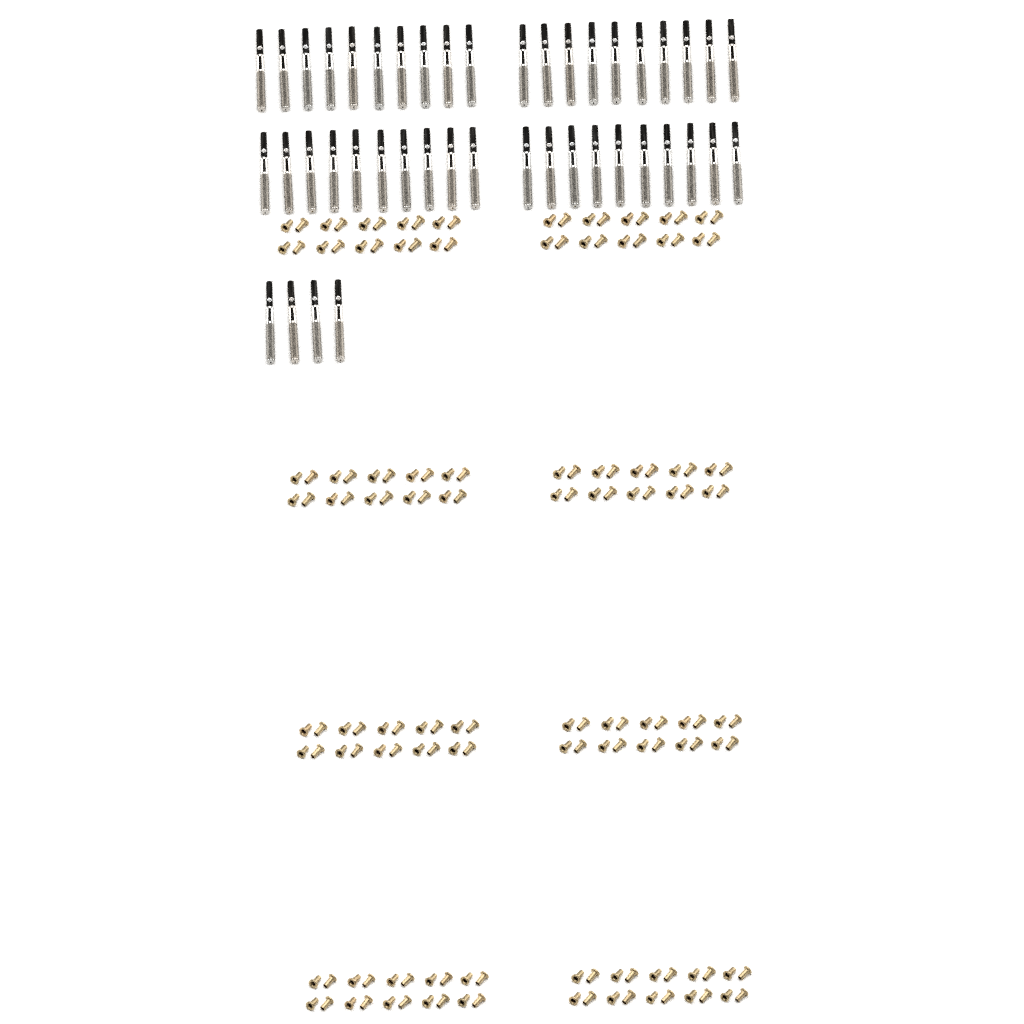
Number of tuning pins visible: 44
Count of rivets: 160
